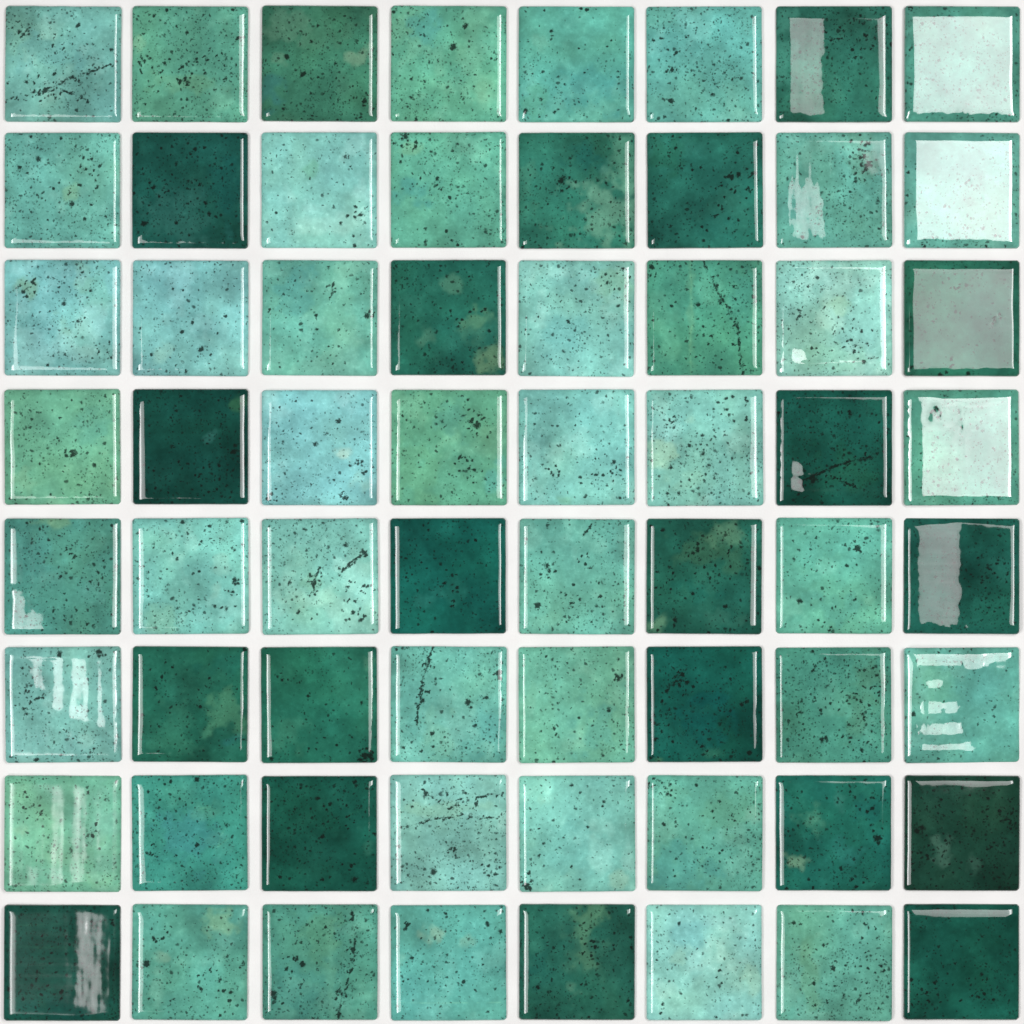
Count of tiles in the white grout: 64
